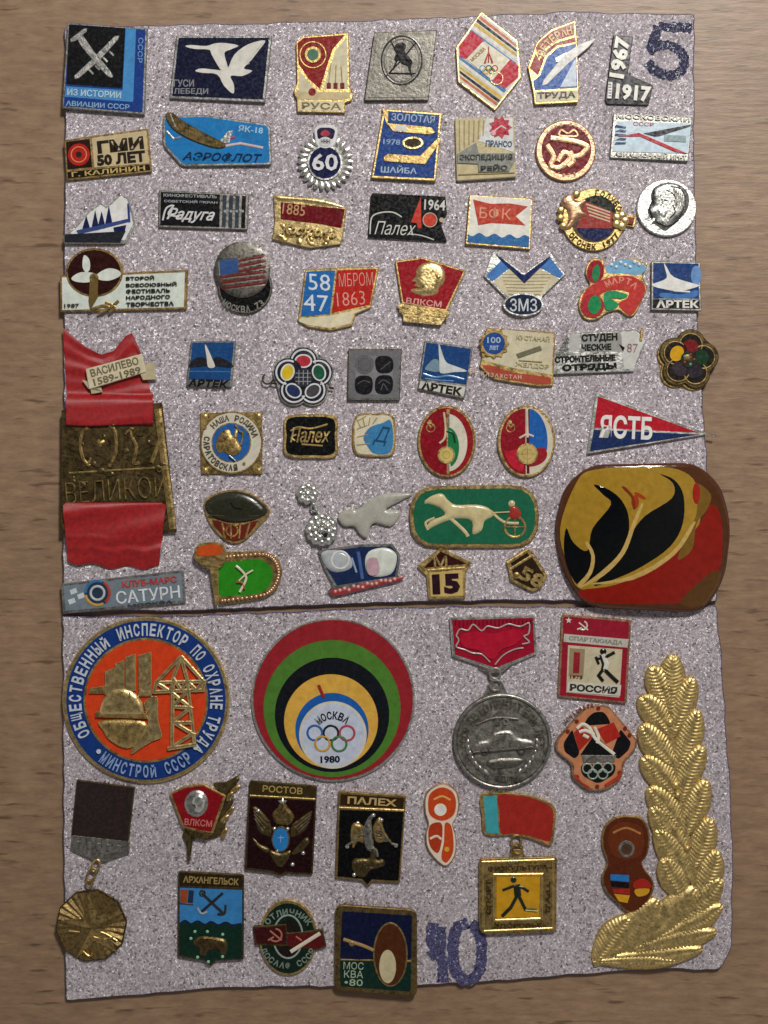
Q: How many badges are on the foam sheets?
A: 68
